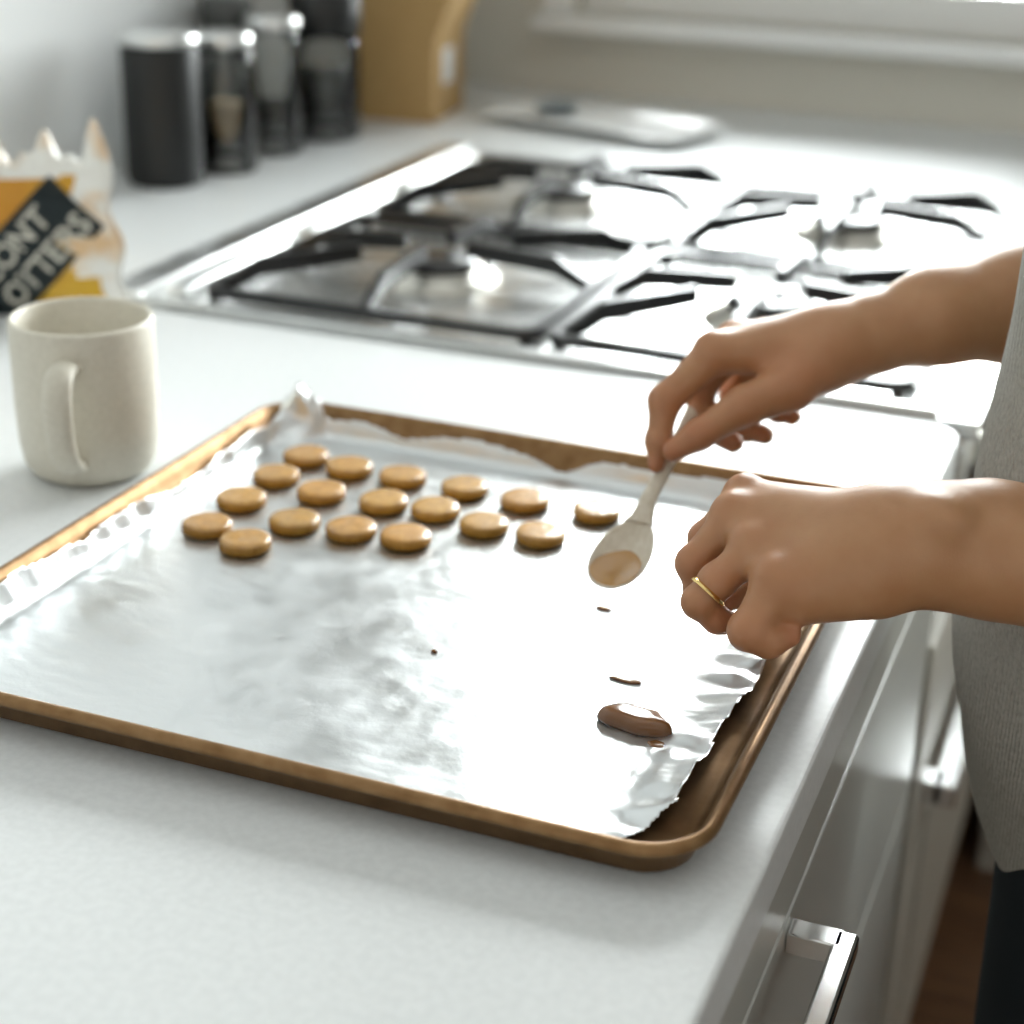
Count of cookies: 18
